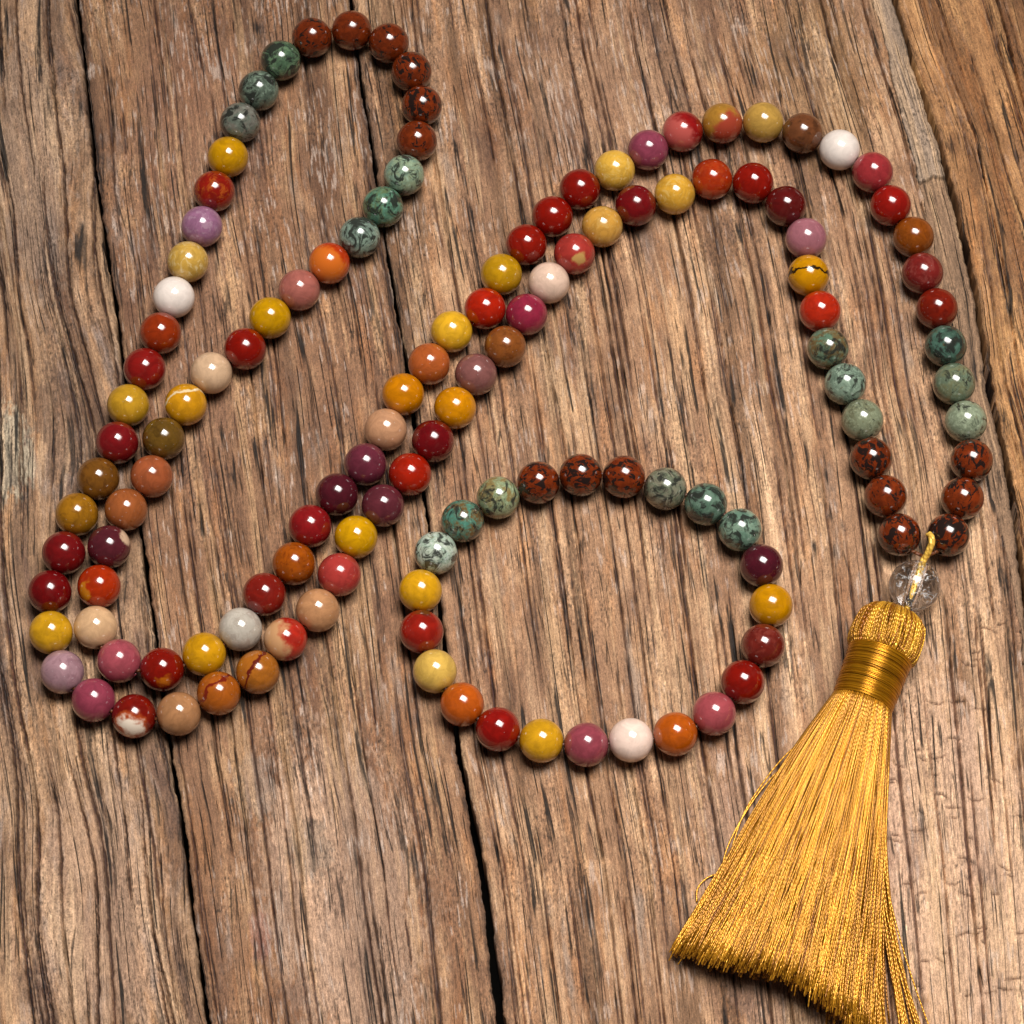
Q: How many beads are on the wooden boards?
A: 132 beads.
